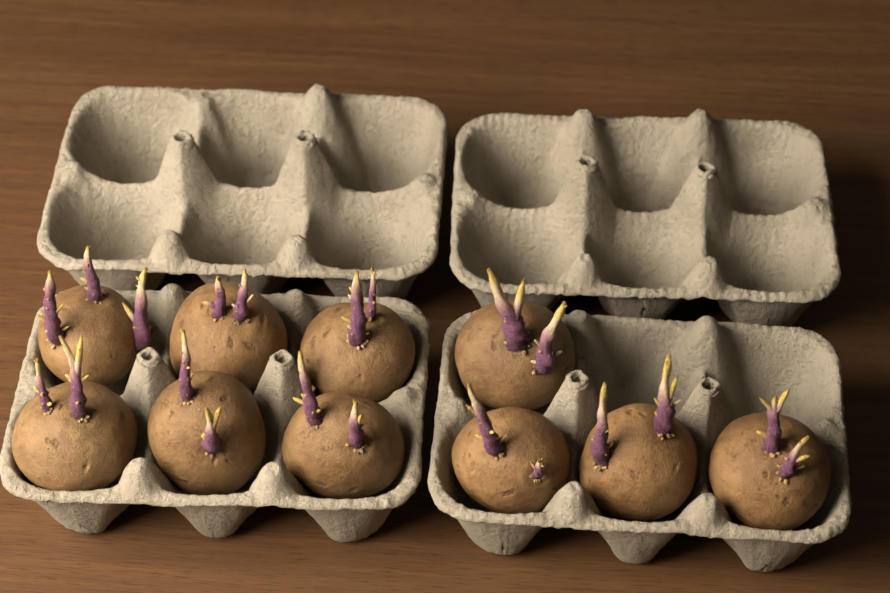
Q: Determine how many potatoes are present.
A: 10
